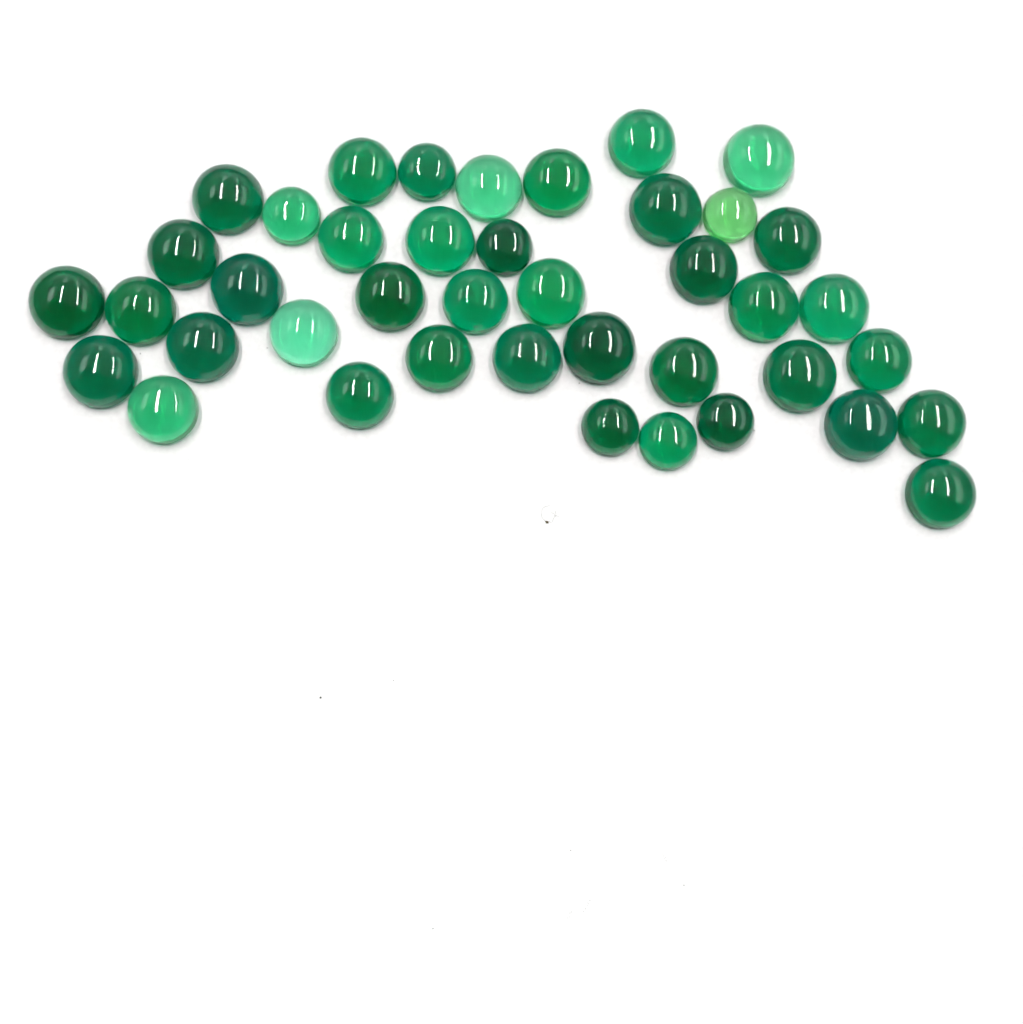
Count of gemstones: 41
